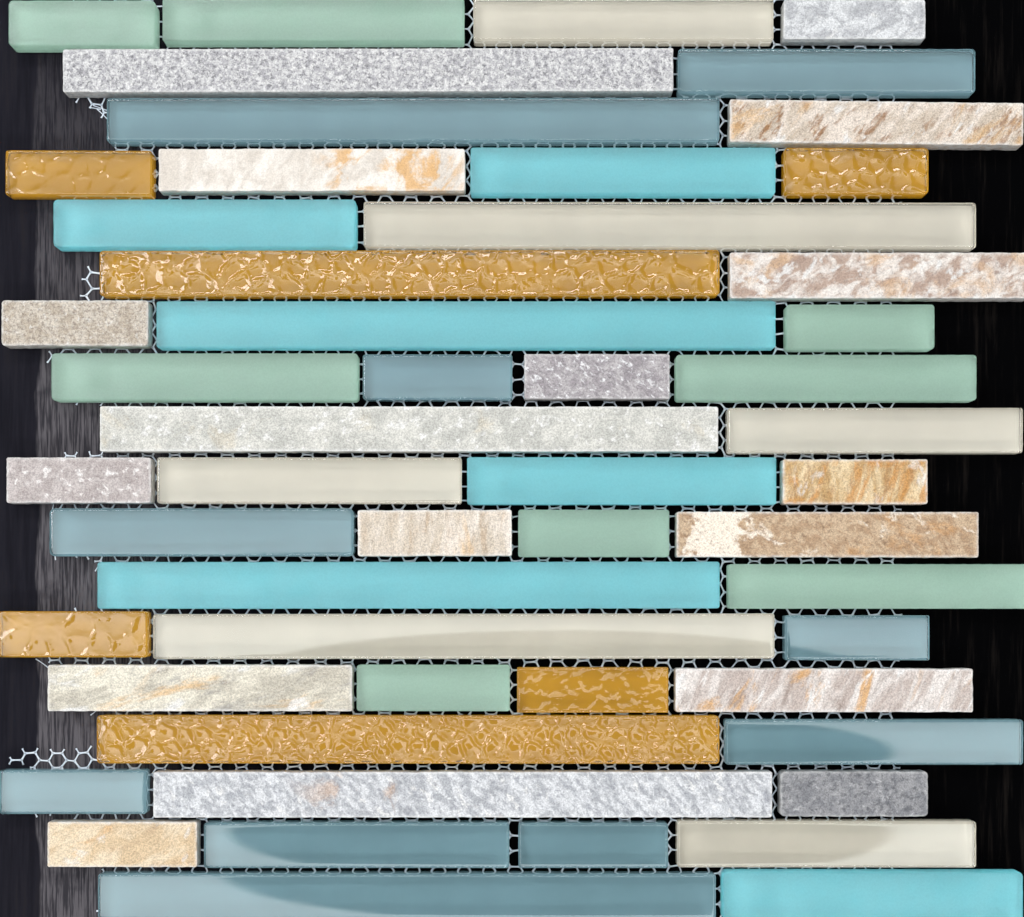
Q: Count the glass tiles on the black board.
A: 36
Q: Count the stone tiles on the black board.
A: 17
